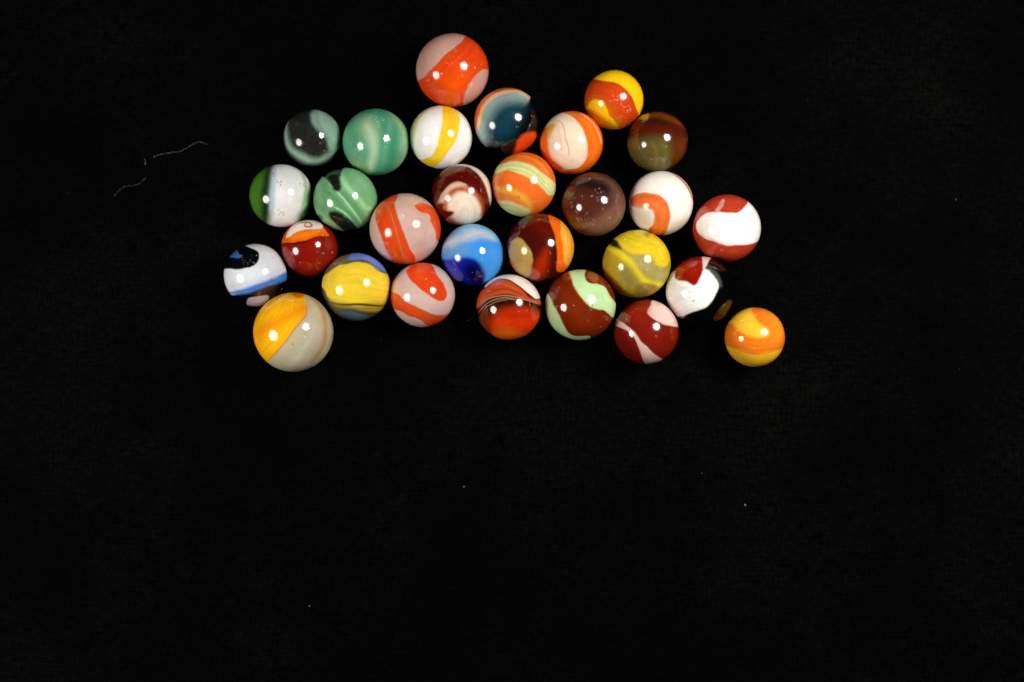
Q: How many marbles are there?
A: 29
